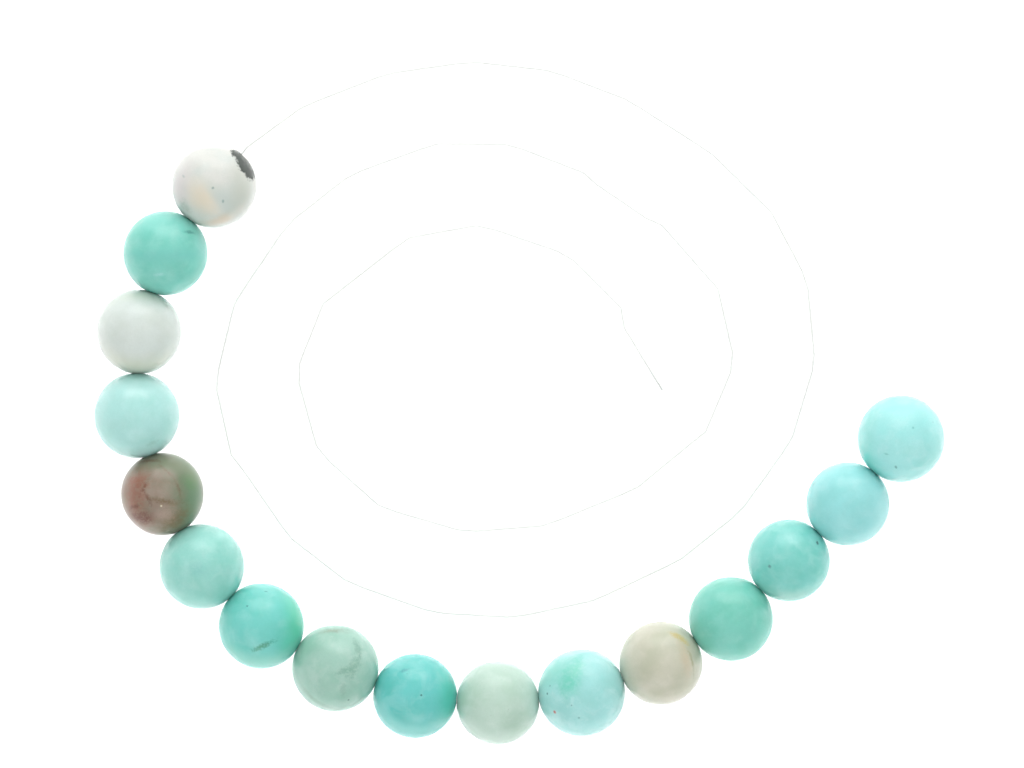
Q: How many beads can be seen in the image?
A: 16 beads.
